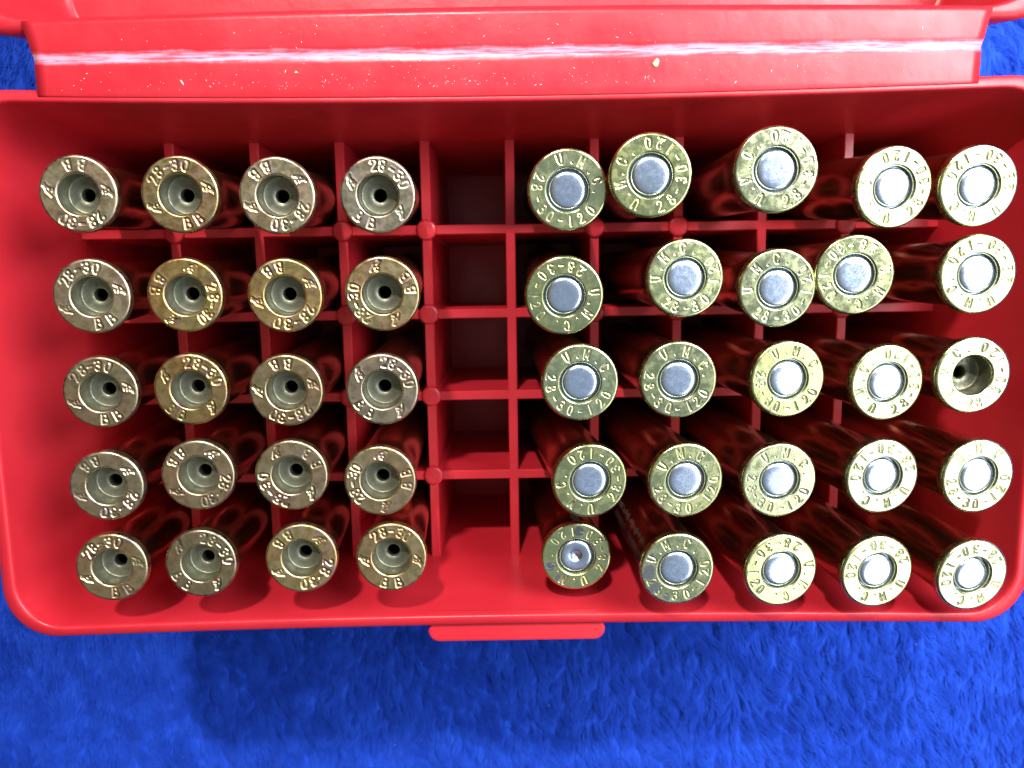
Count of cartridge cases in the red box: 45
